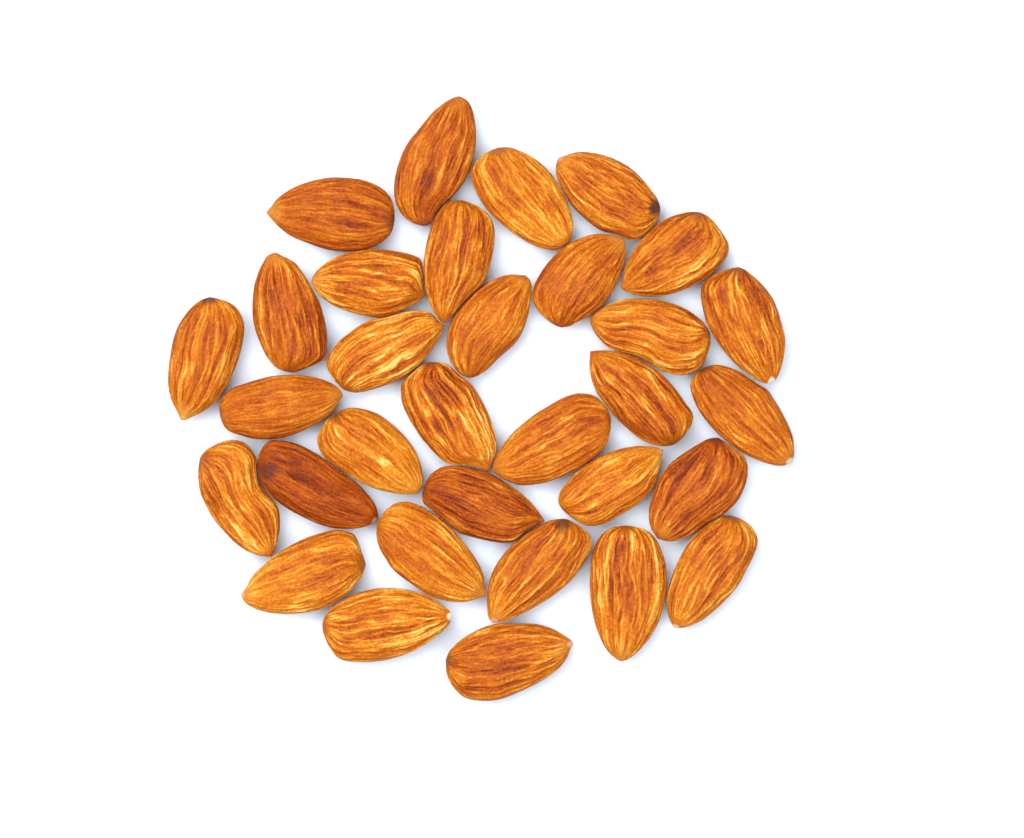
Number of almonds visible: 32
